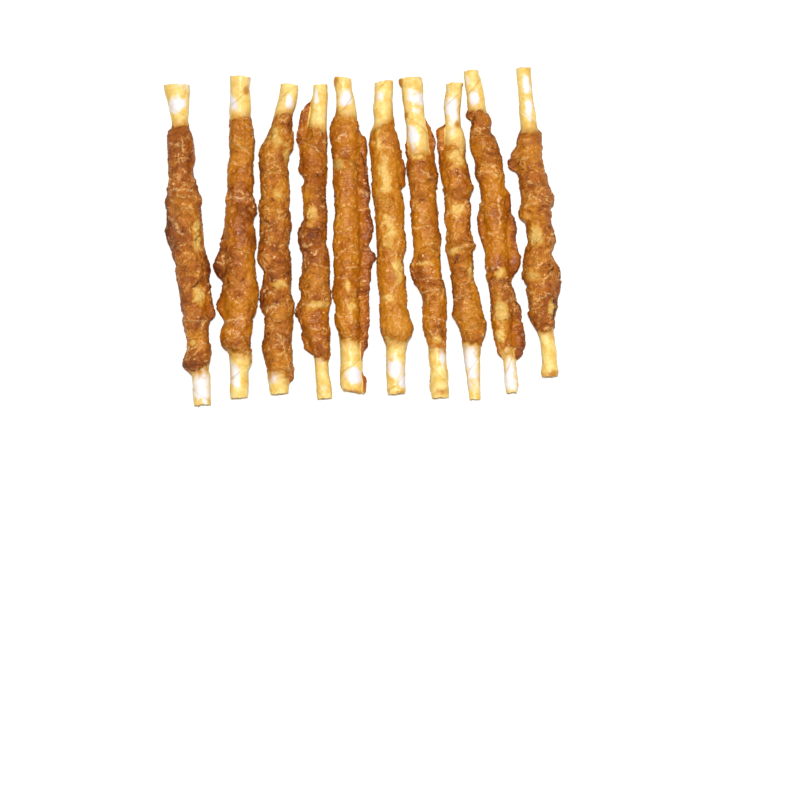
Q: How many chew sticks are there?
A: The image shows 10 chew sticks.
